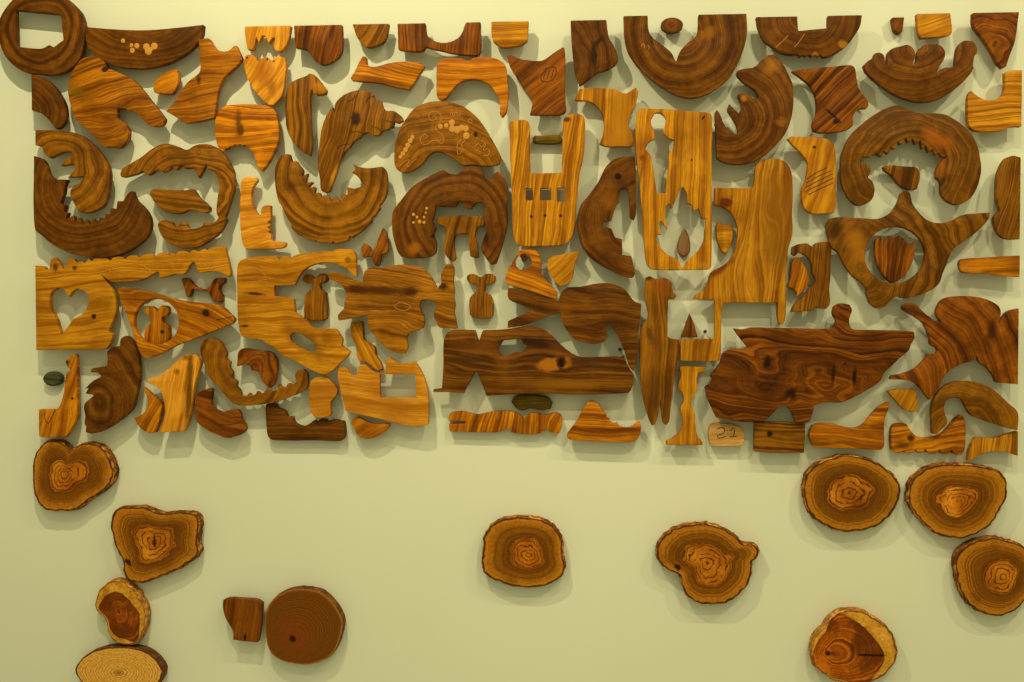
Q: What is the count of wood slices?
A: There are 11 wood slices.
